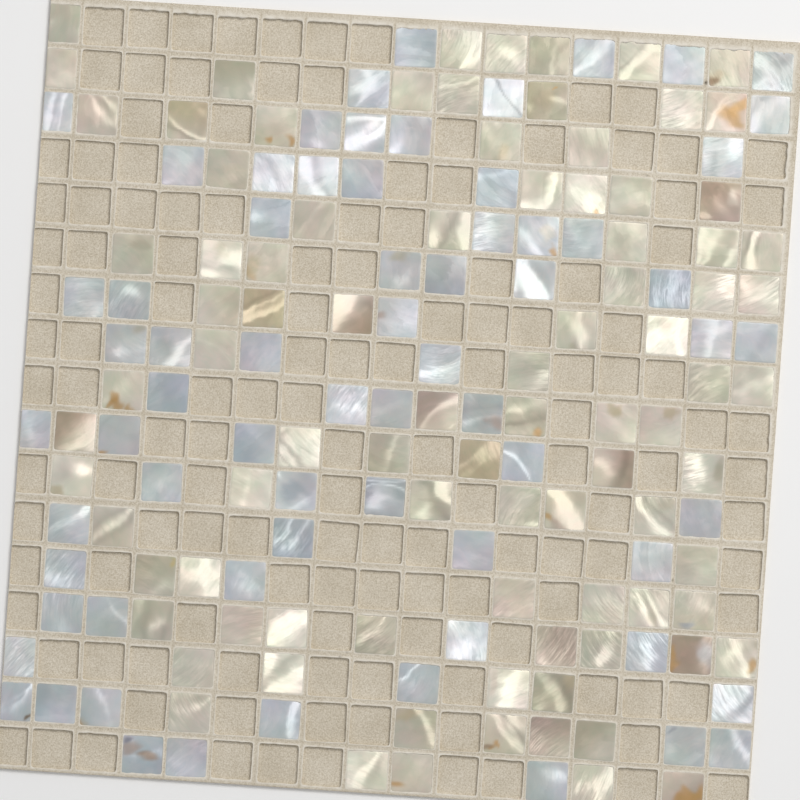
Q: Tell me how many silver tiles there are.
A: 68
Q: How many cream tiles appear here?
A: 89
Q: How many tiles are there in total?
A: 157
